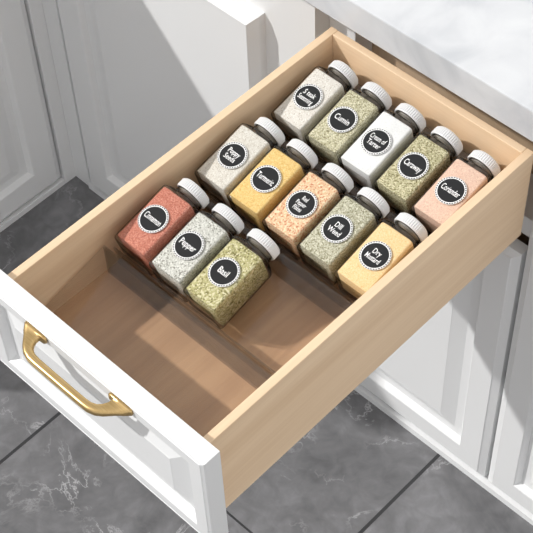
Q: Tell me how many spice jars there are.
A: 13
